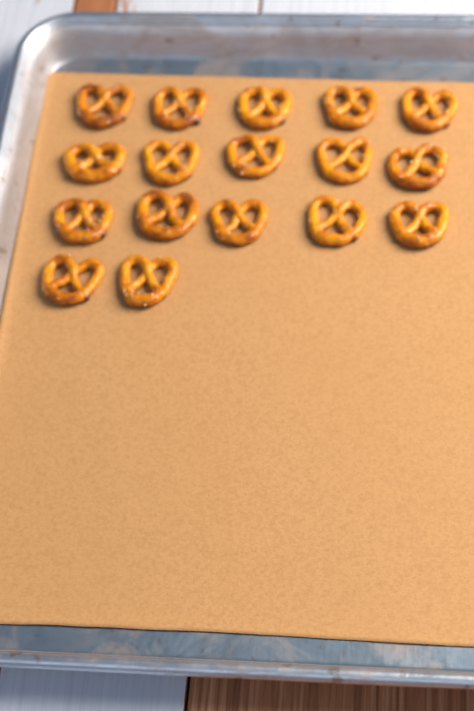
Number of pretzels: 17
